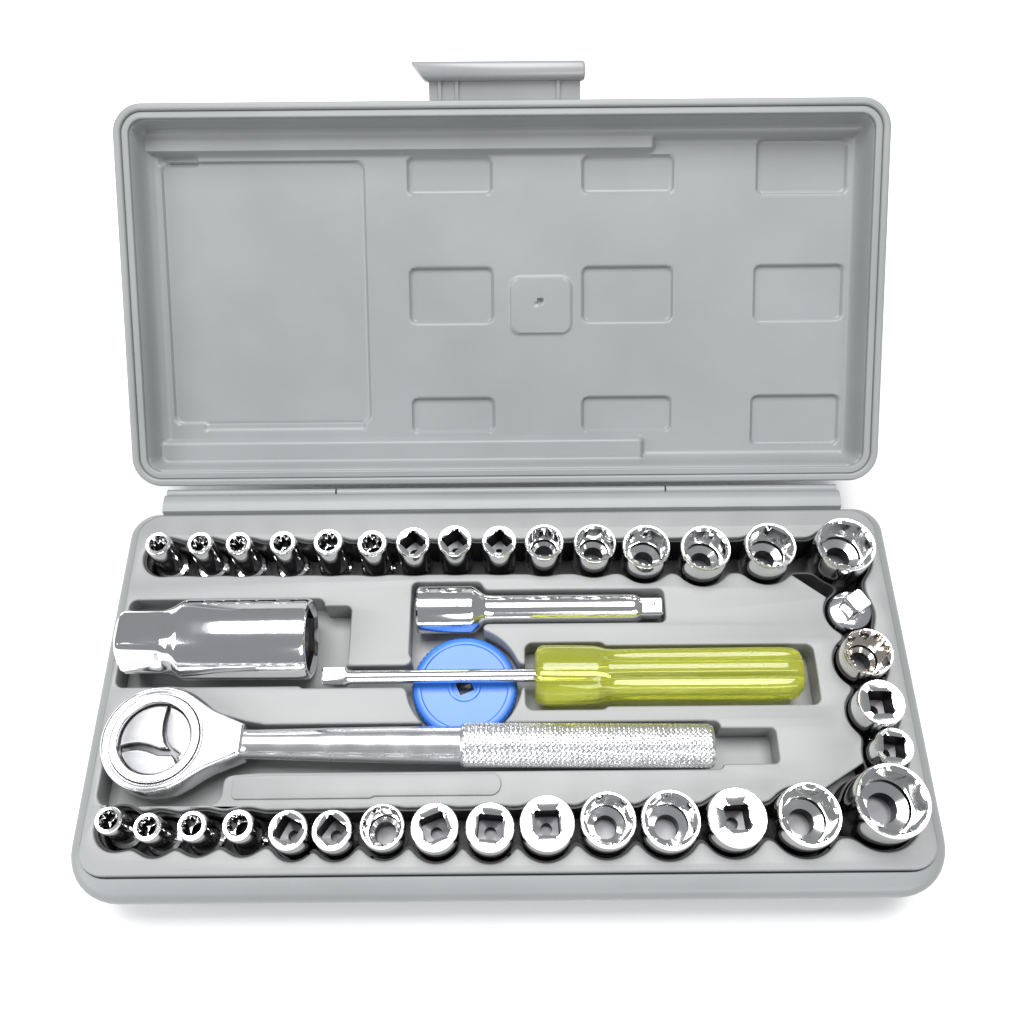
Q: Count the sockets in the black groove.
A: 33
